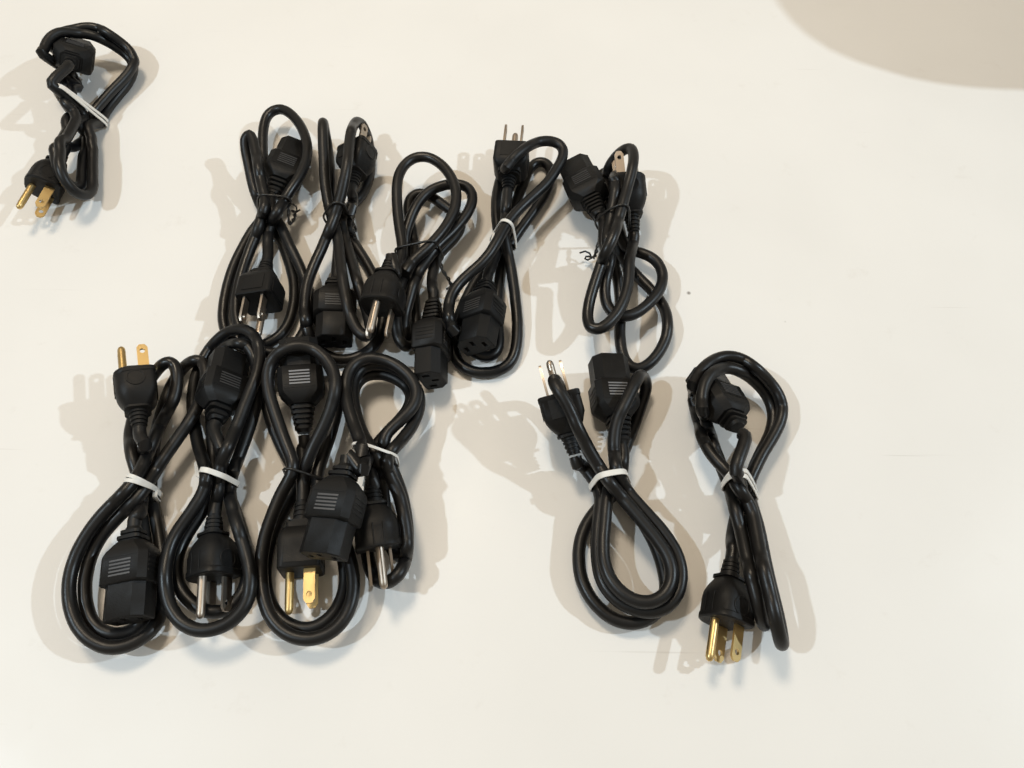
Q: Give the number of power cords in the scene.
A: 12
